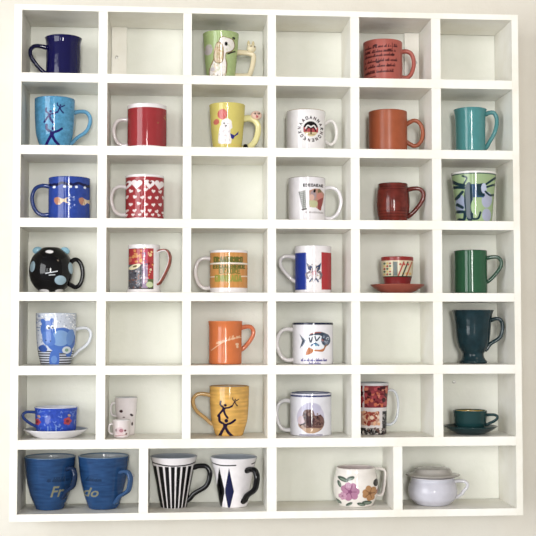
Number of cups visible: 37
